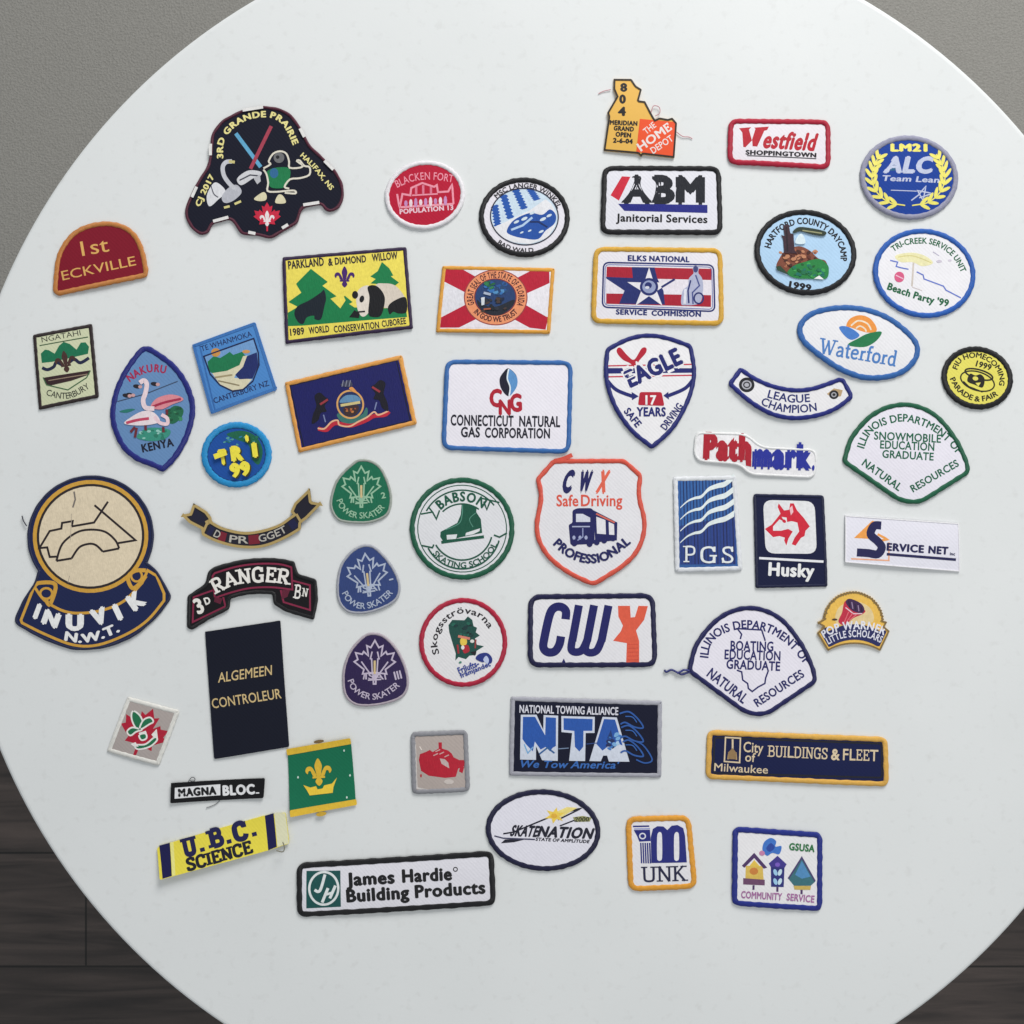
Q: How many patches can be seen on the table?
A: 52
